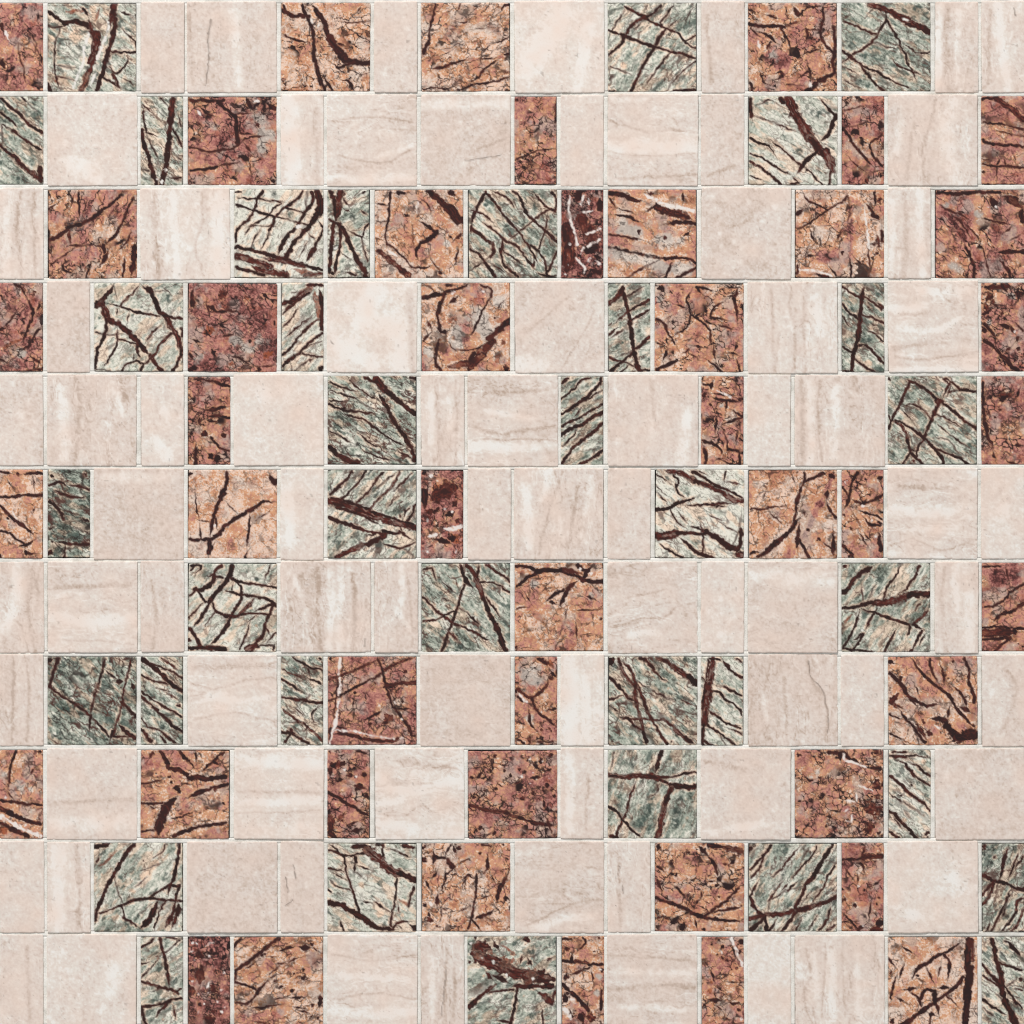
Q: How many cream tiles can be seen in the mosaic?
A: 76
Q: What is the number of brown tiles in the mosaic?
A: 45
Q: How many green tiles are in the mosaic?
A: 36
